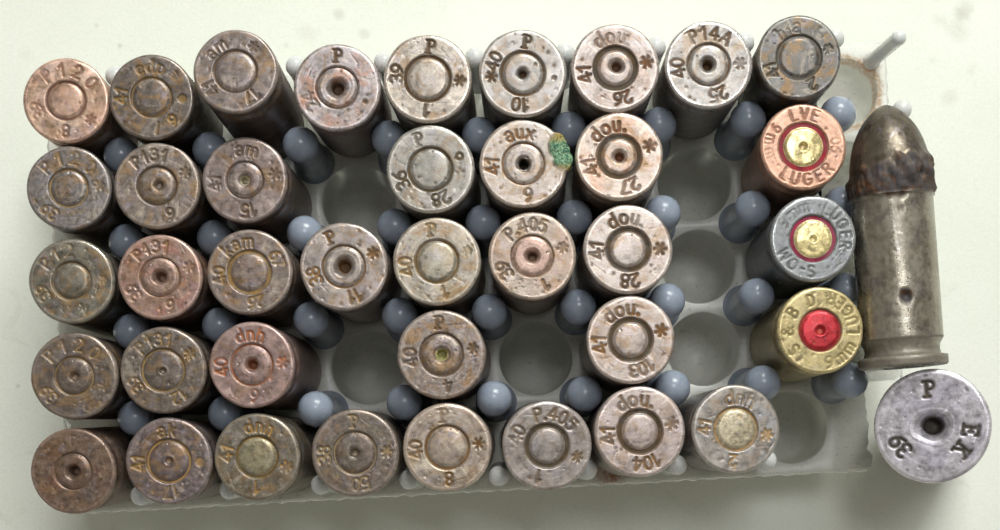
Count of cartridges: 40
